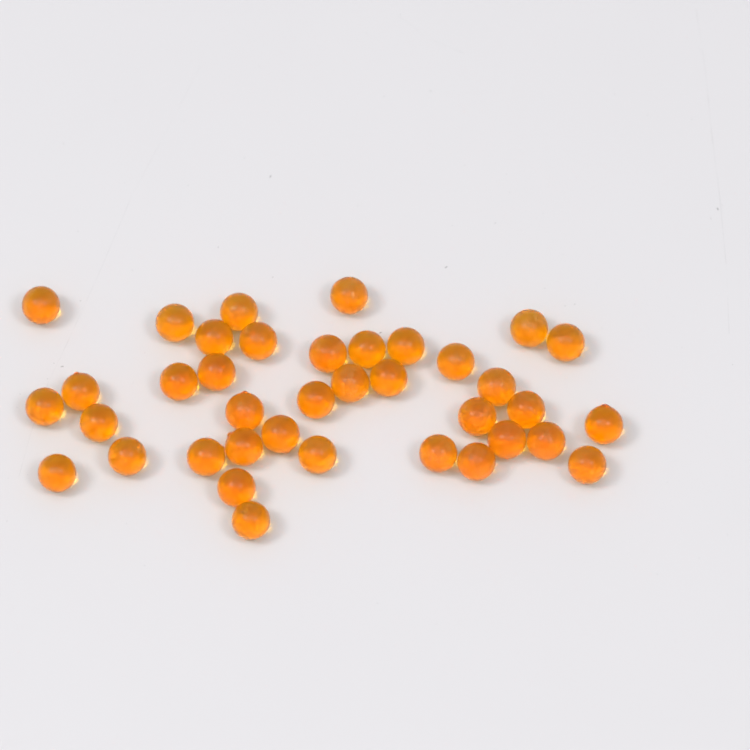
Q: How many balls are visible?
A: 38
